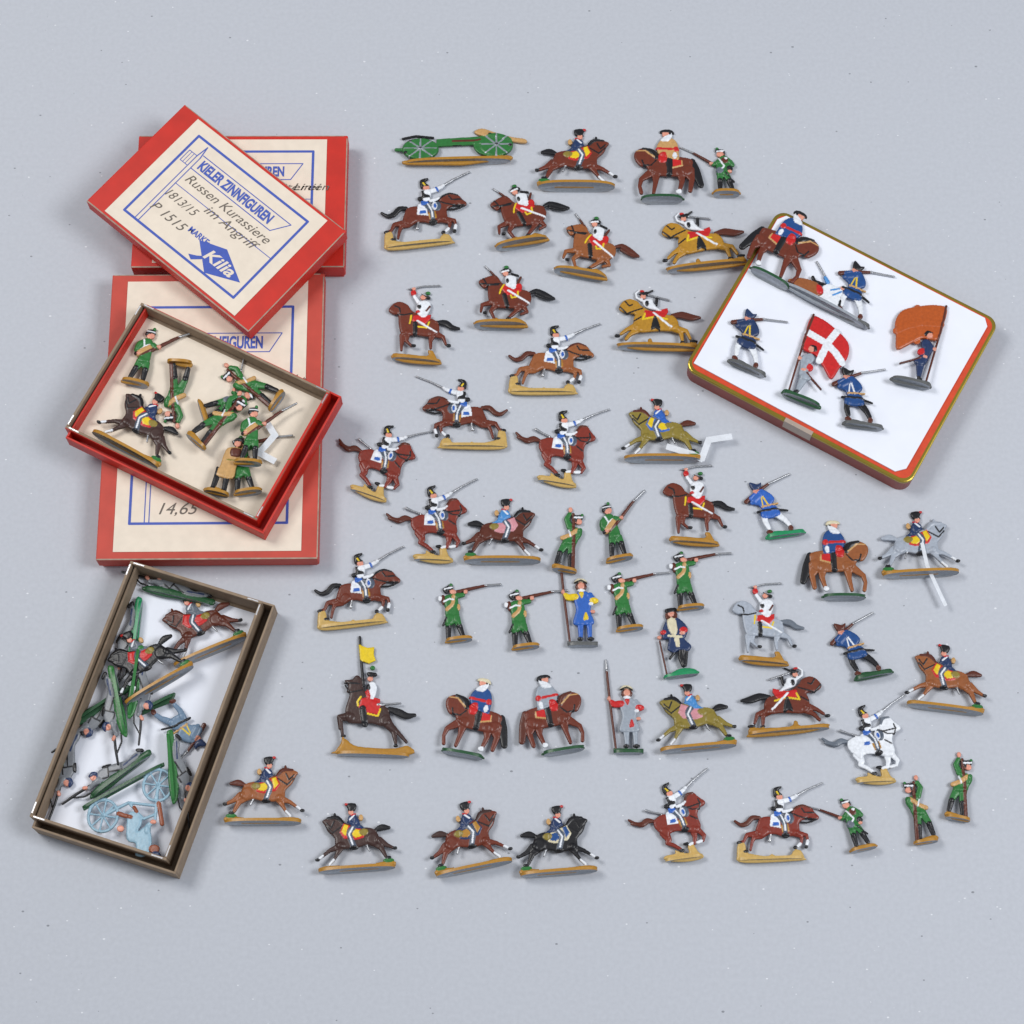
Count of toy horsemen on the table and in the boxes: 38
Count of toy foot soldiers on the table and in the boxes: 38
